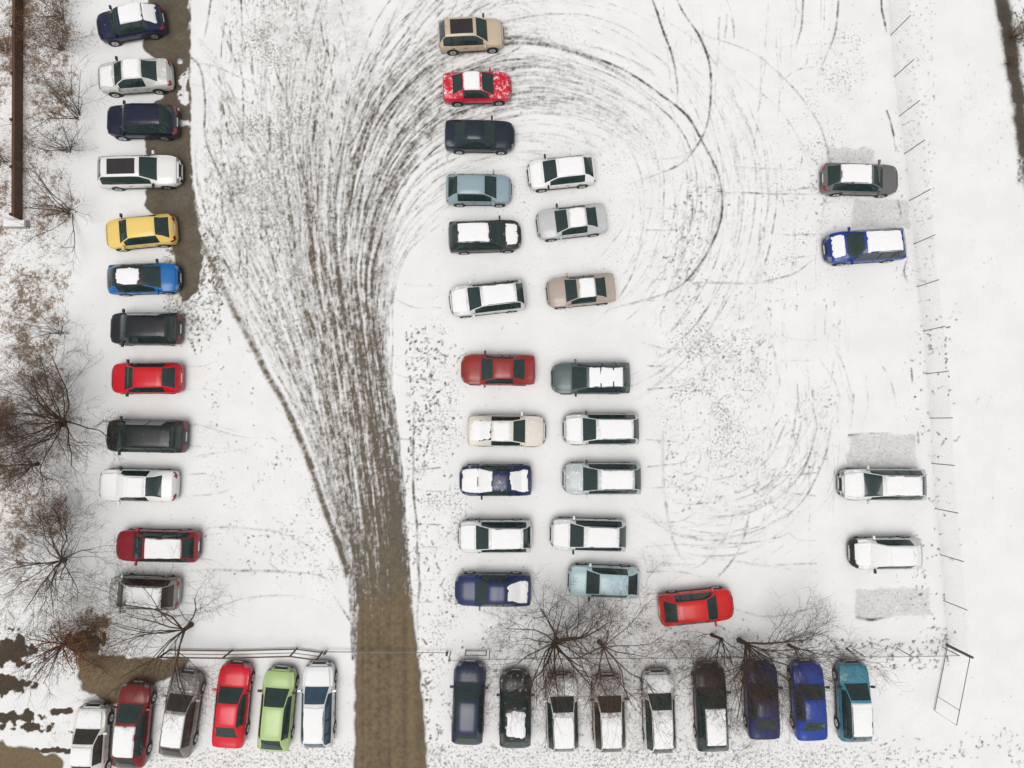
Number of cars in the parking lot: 51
